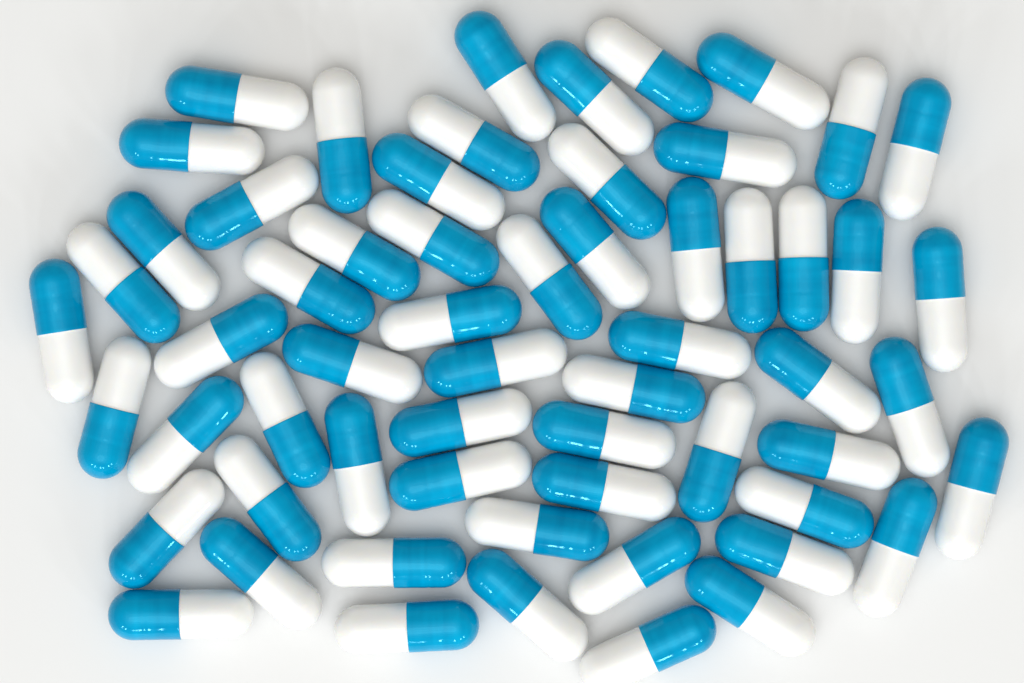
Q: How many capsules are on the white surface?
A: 60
